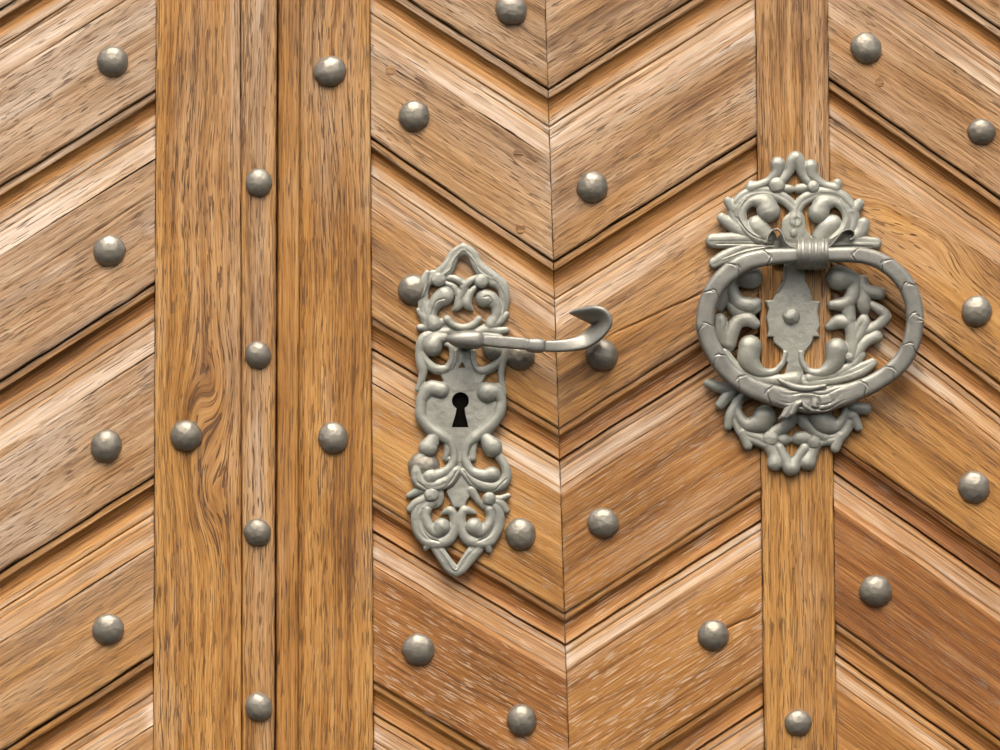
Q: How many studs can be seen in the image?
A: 29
